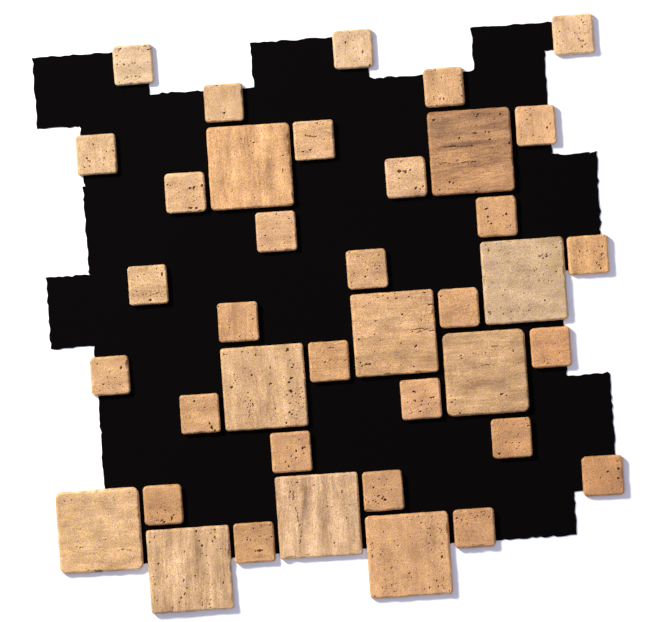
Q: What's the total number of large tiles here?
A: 10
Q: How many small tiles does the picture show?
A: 29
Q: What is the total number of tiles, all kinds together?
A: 39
